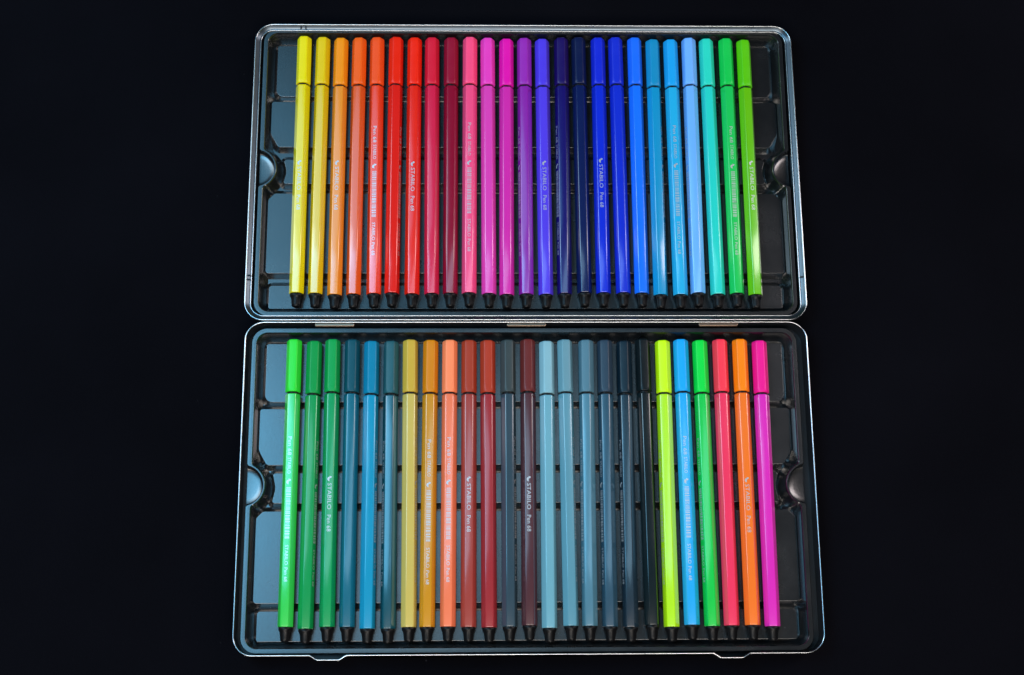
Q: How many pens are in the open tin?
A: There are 50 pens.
